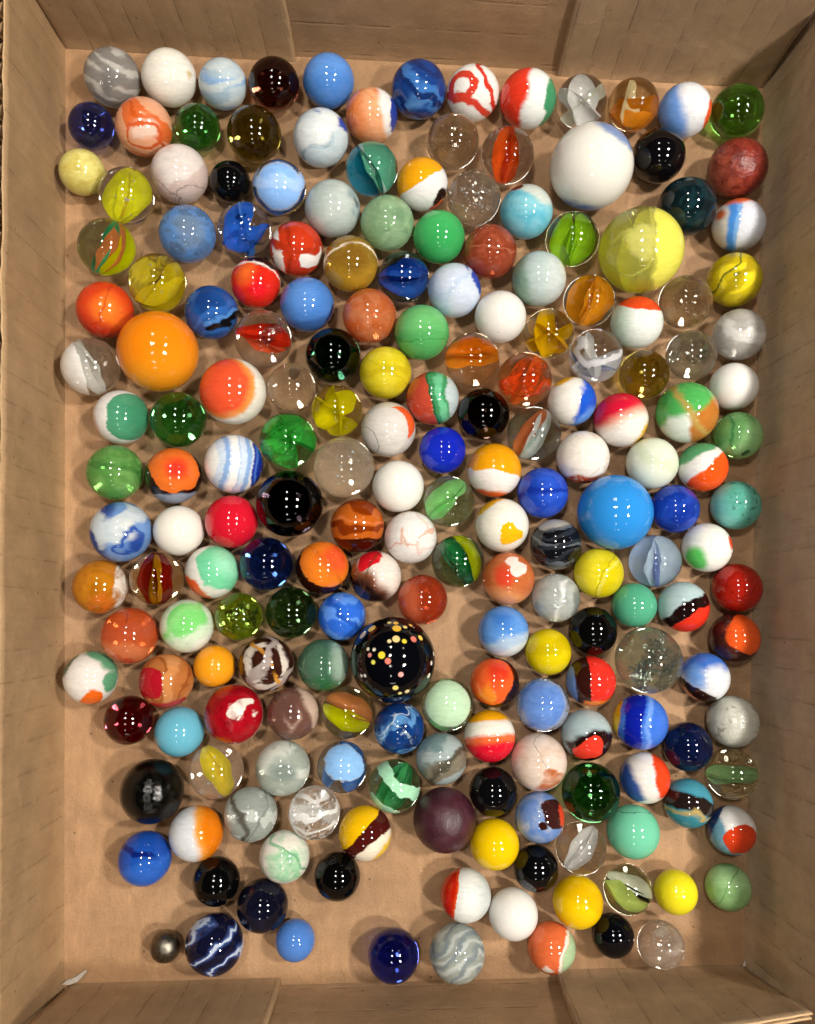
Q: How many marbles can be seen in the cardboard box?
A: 200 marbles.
